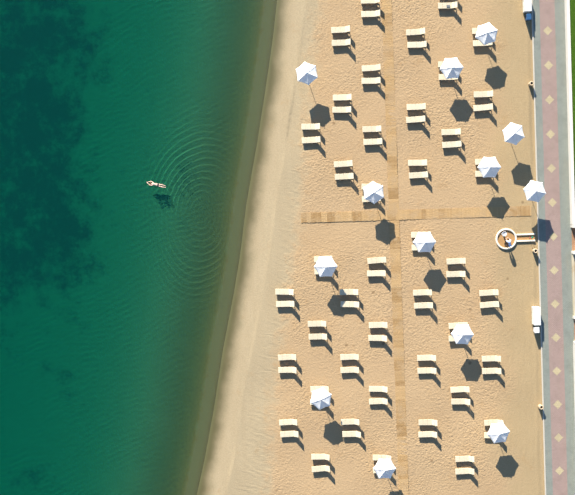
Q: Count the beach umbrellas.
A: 13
